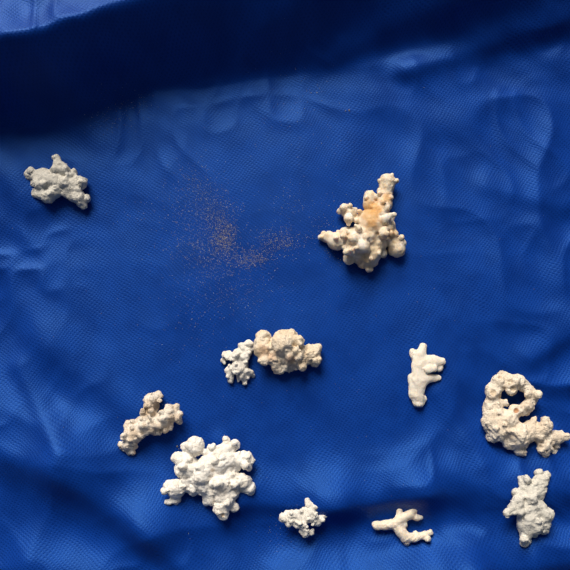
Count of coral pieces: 11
